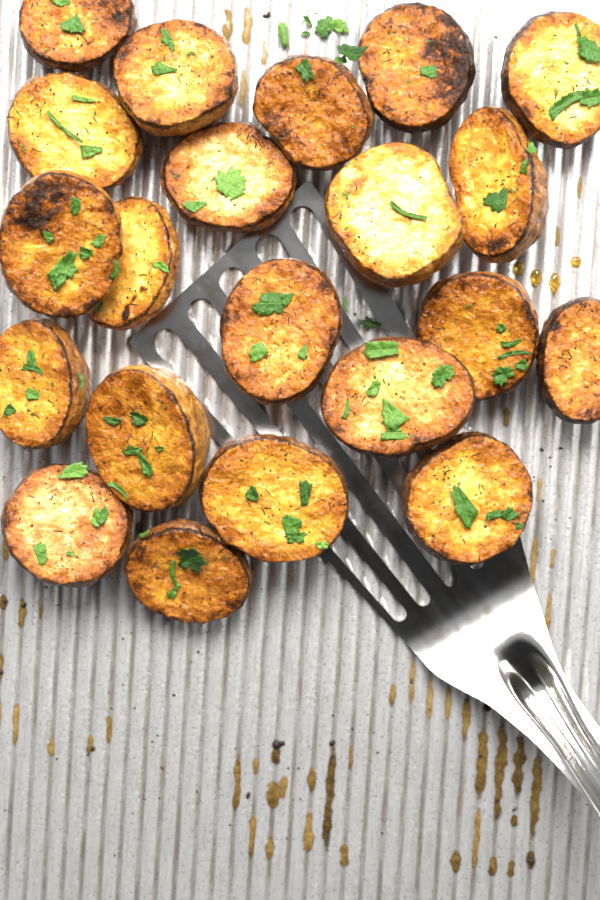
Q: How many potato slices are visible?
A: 21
